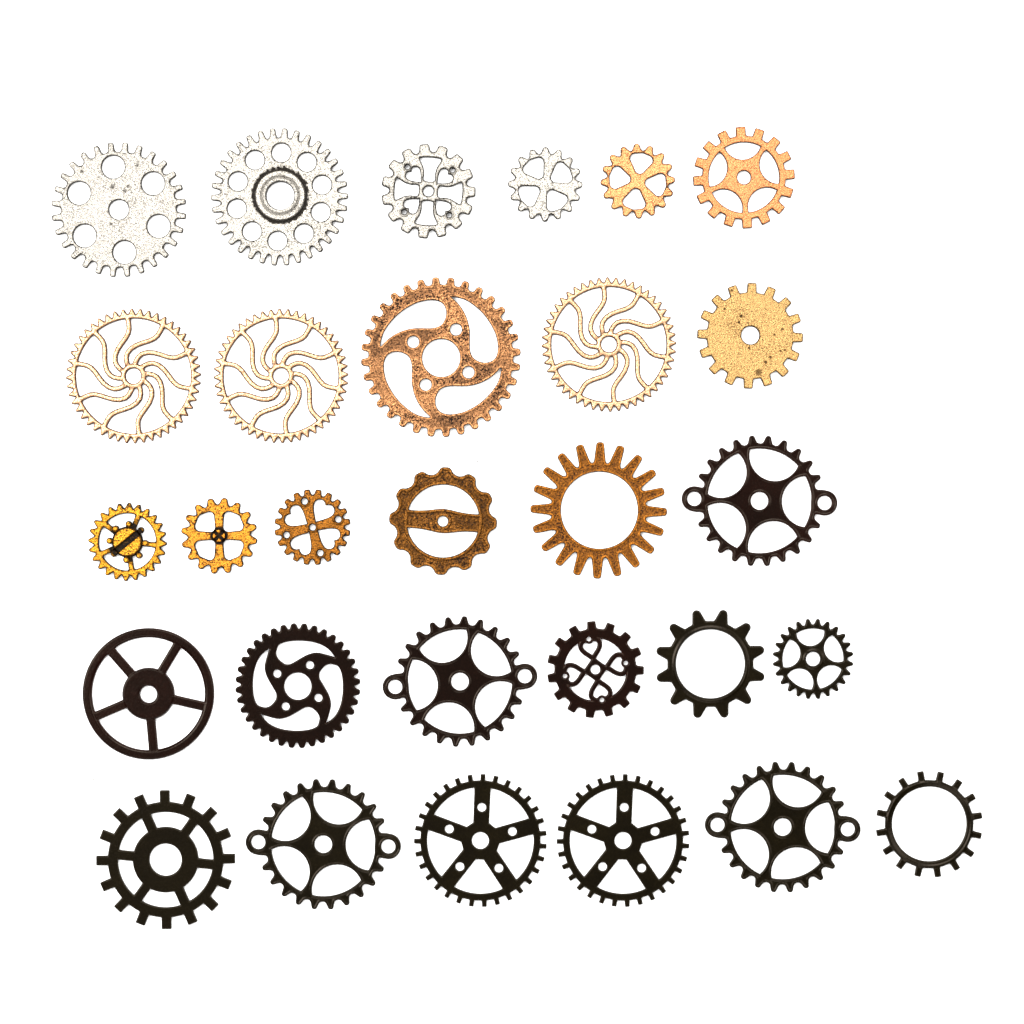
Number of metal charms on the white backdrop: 29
